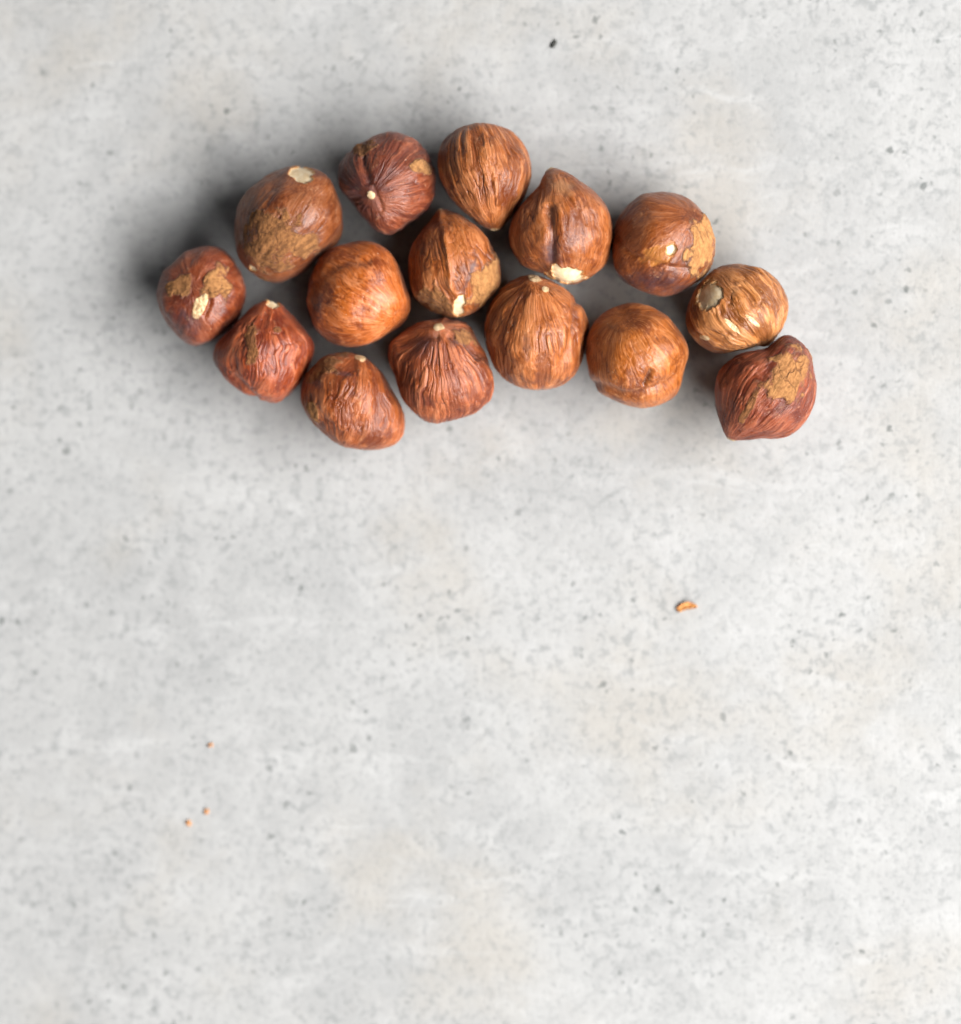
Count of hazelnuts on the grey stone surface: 15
